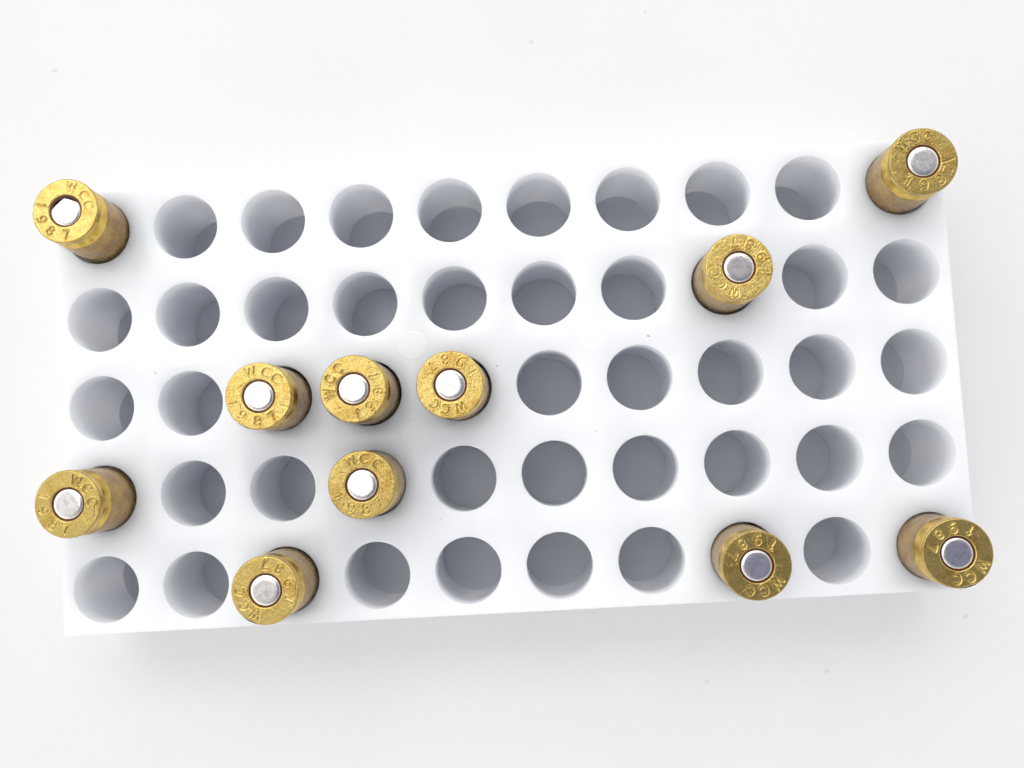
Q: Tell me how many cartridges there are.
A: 11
